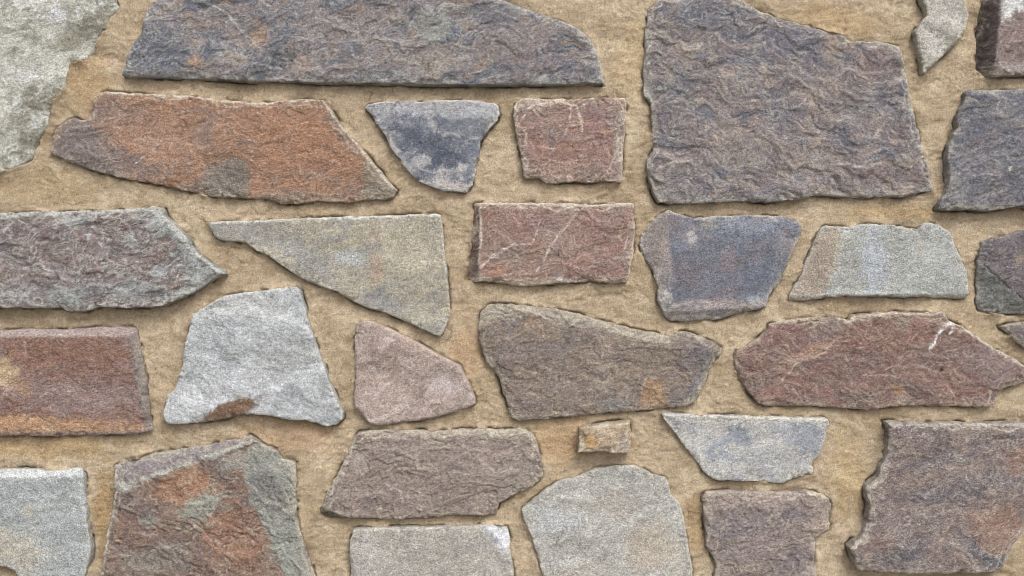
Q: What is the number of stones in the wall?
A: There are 30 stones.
